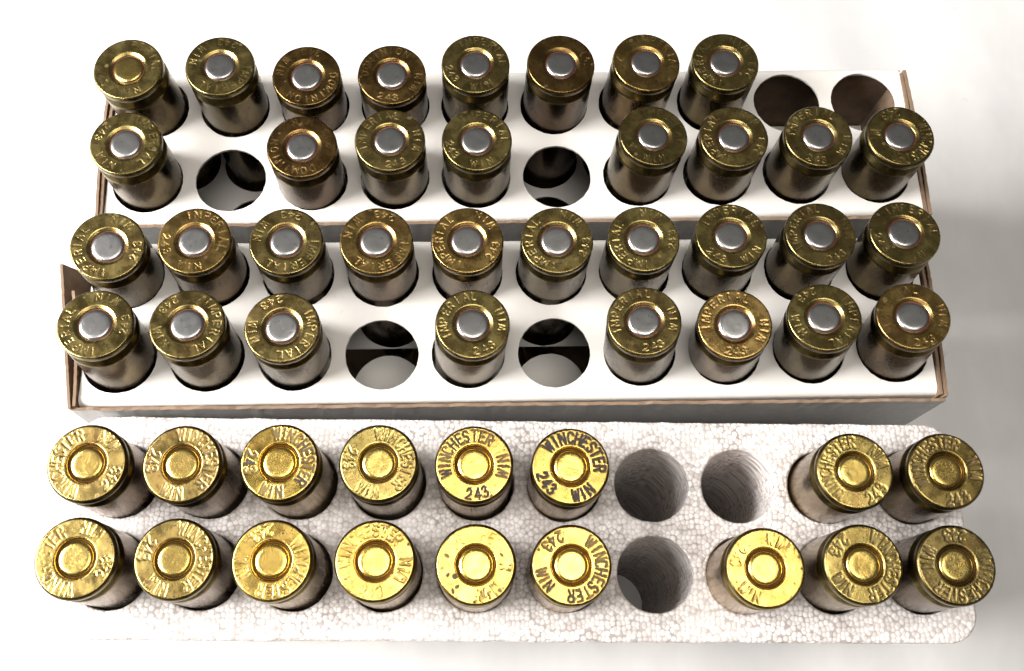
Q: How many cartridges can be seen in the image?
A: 51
